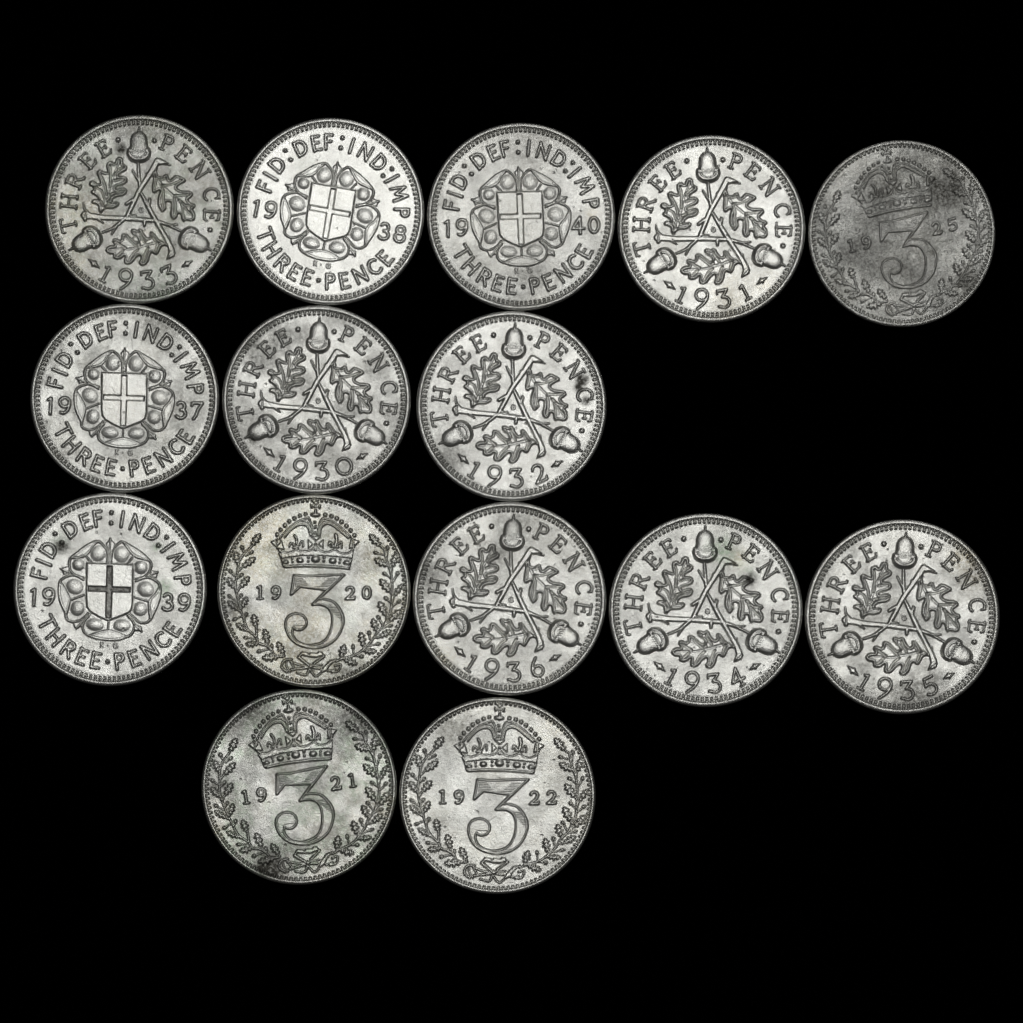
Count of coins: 15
